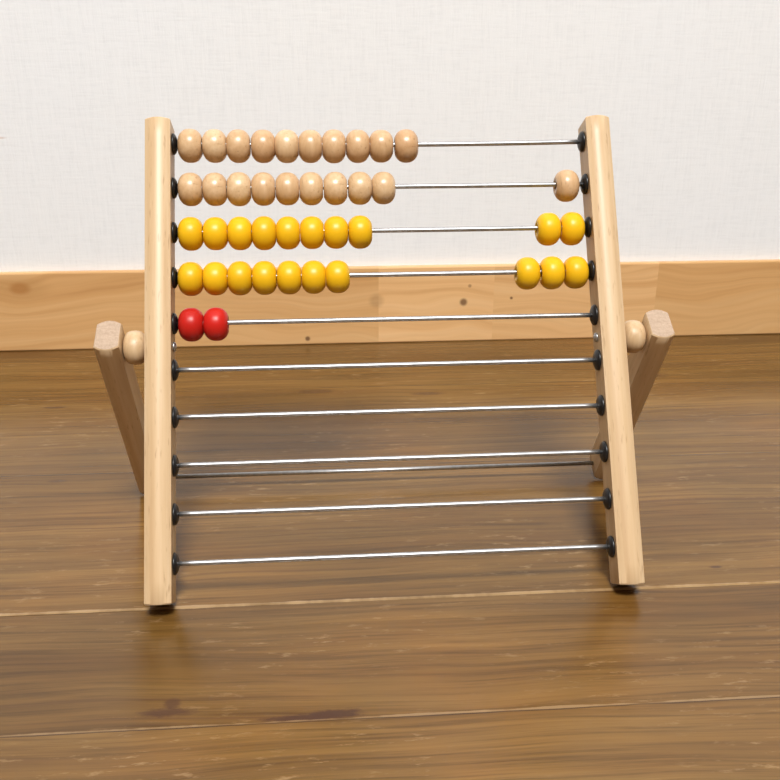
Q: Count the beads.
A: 42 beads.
